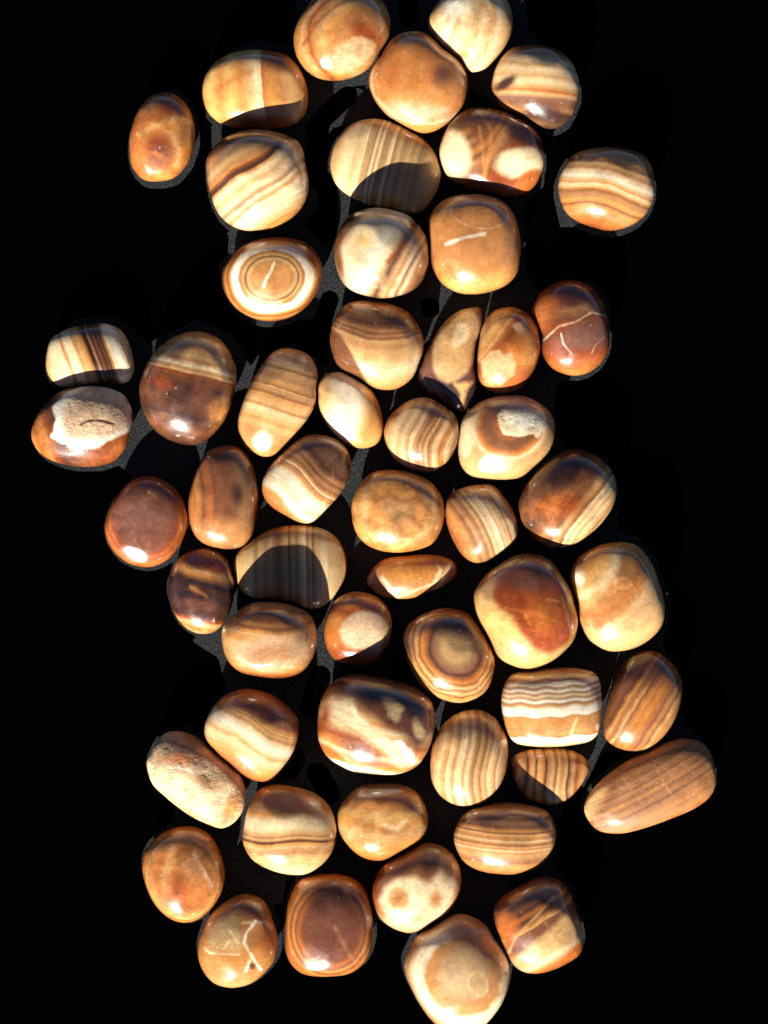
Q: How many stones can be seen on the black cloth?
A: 55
